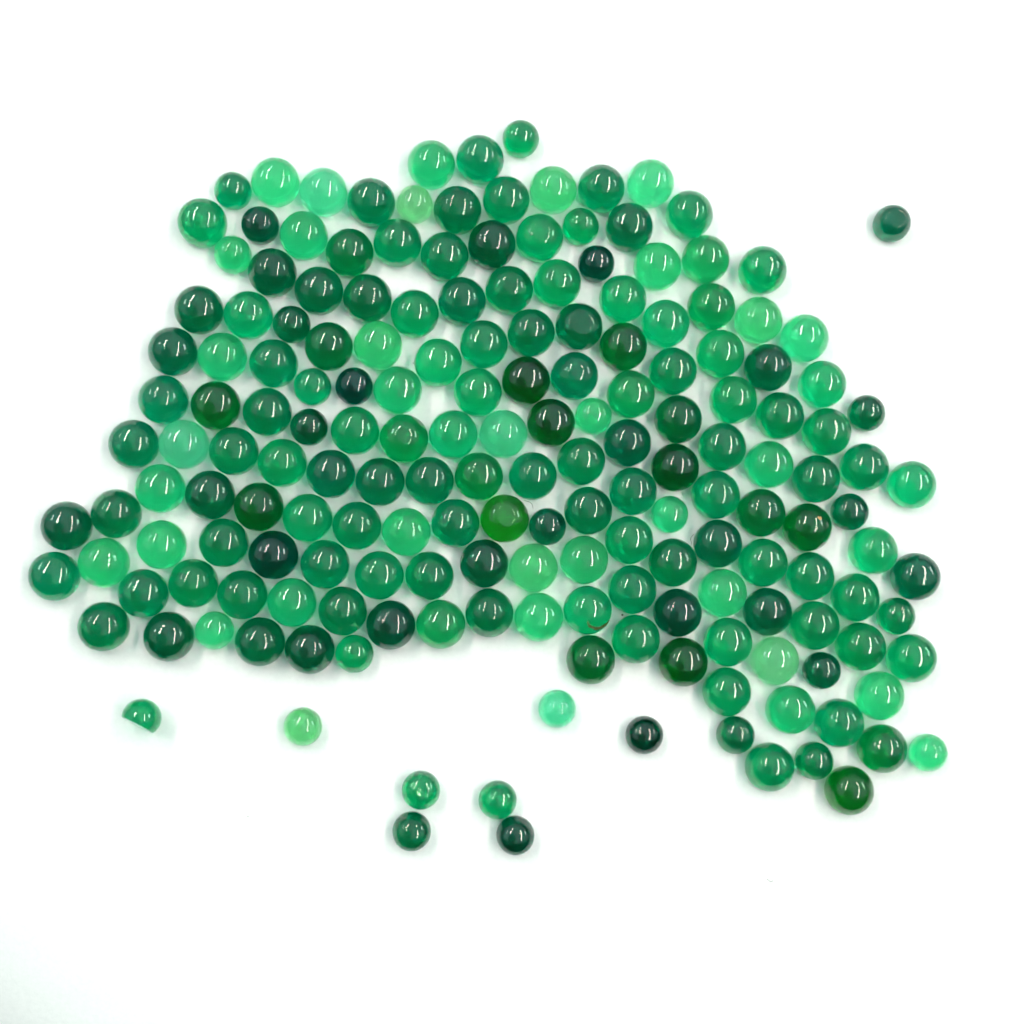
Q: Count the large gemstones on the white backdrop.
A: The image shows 151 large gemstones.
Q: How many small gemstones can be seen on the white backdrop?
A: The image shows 32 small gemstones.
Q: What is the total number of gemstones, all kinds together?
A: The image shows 183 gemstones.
